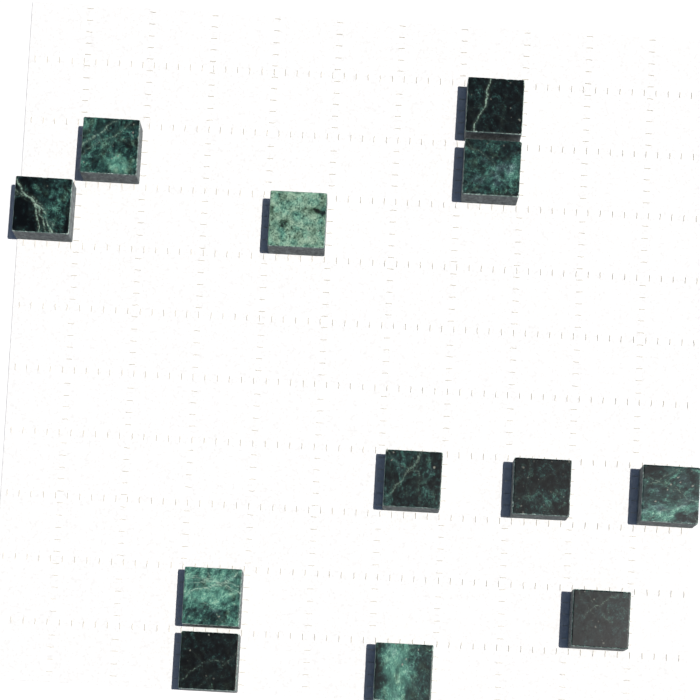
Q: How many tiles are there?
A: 12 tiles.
